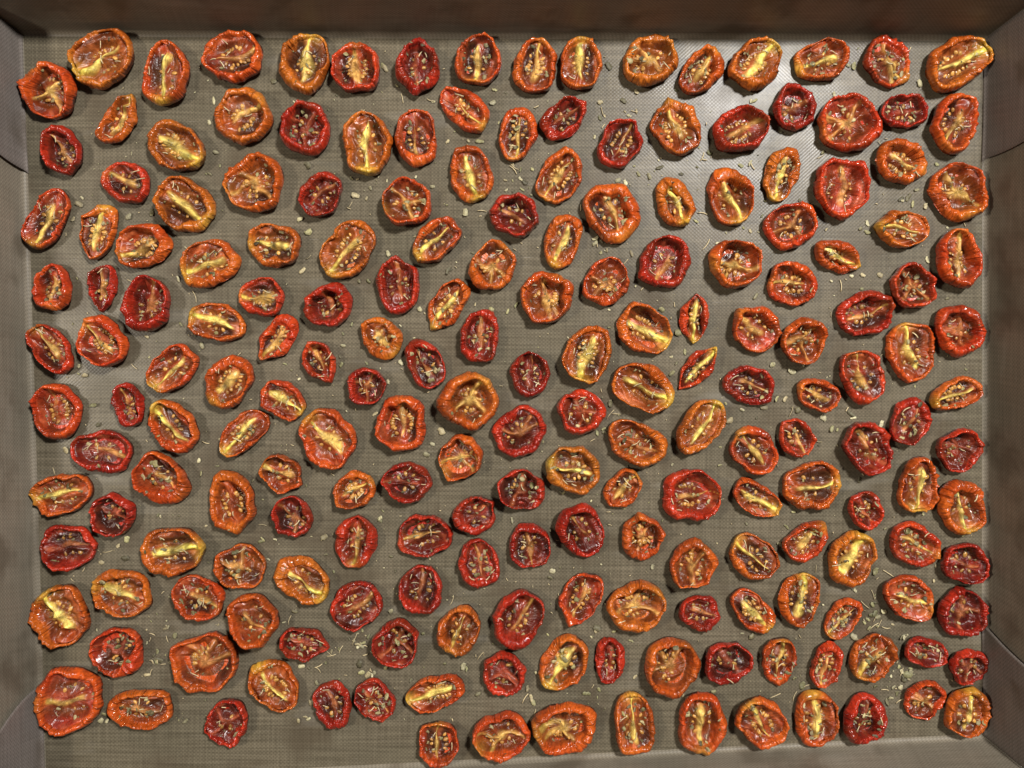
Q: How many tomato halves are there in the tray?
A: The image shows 200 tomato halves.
